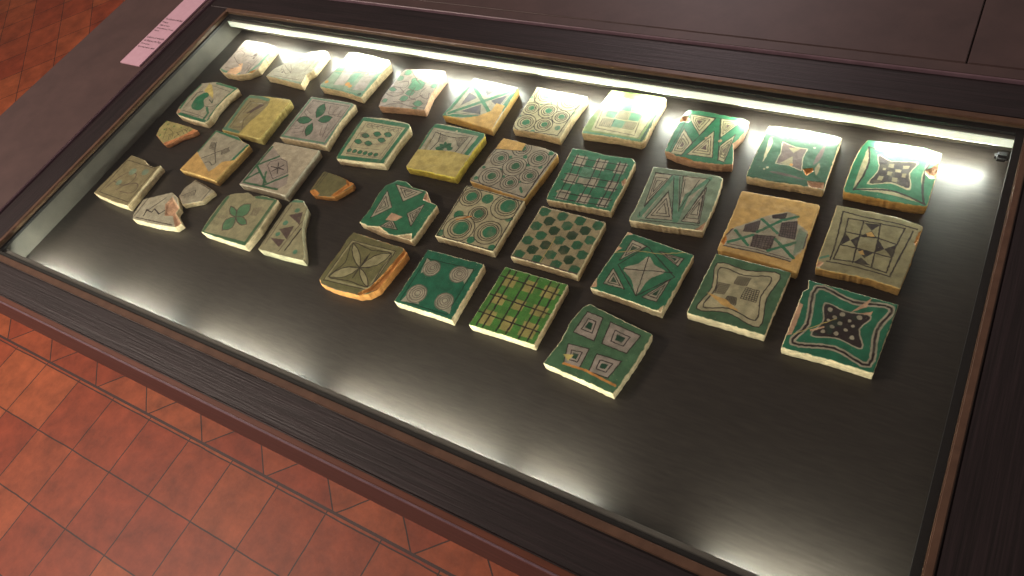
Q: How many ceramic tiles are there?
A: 39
